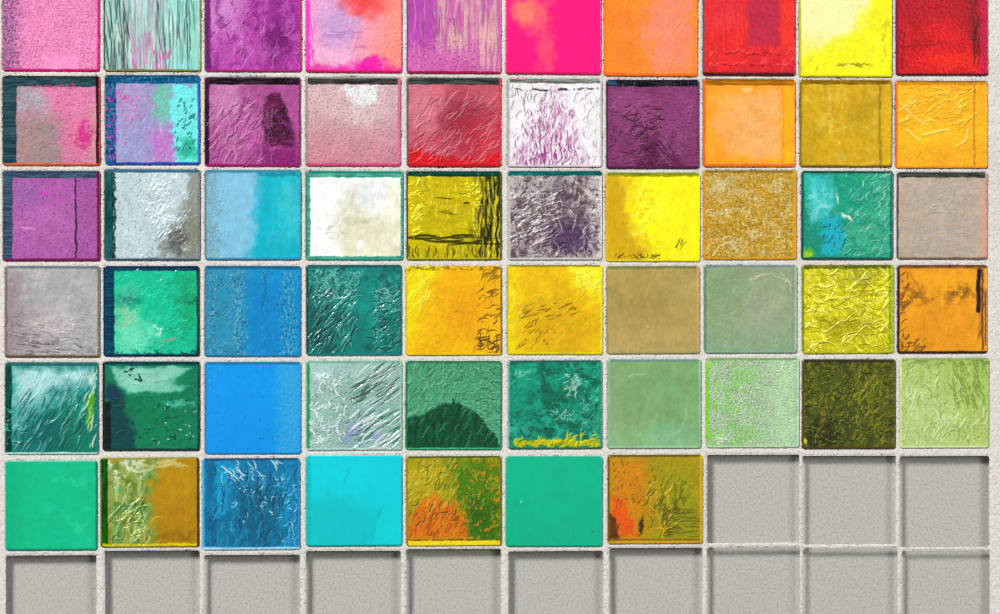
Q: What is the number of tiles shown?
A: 57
